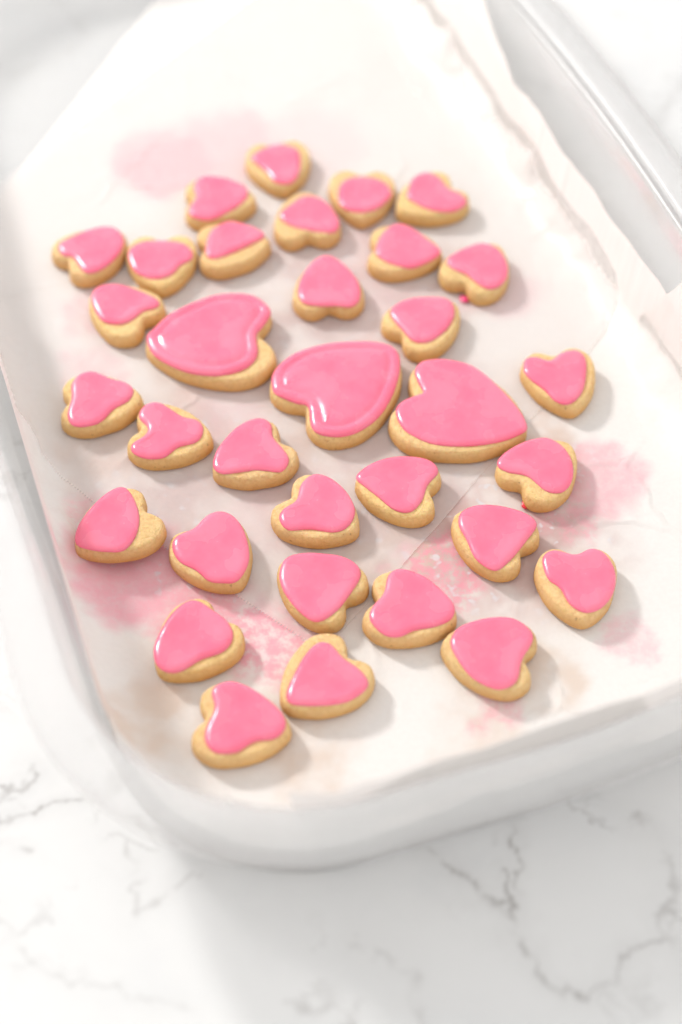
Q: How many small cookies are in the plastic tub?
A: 30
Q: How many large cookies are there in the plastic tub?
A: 3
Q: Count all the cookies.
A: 33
